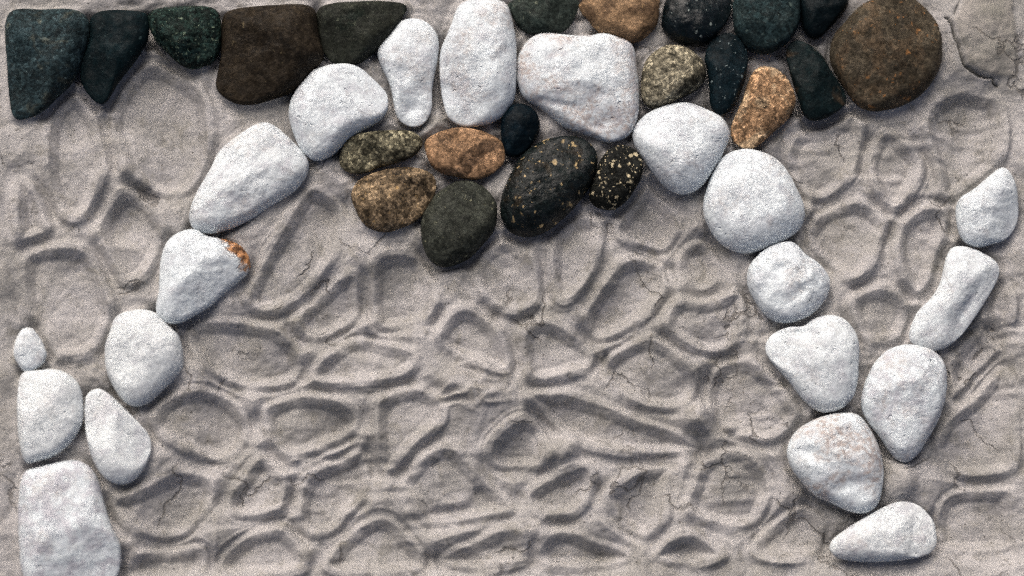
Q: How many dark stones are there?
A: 22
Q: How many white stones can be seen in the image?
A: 20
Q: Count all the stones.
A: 42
